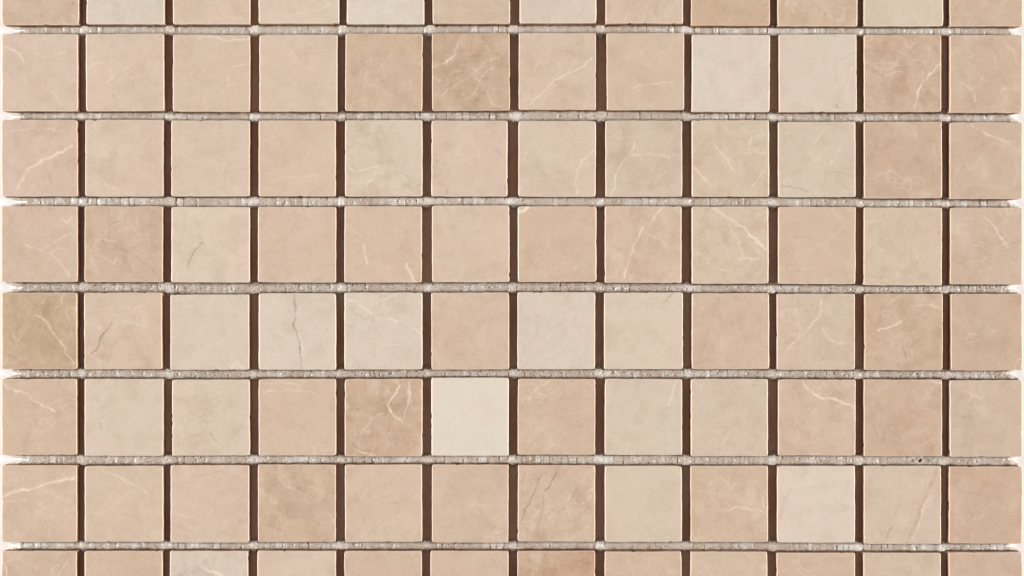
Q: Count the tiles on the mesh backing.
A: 96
